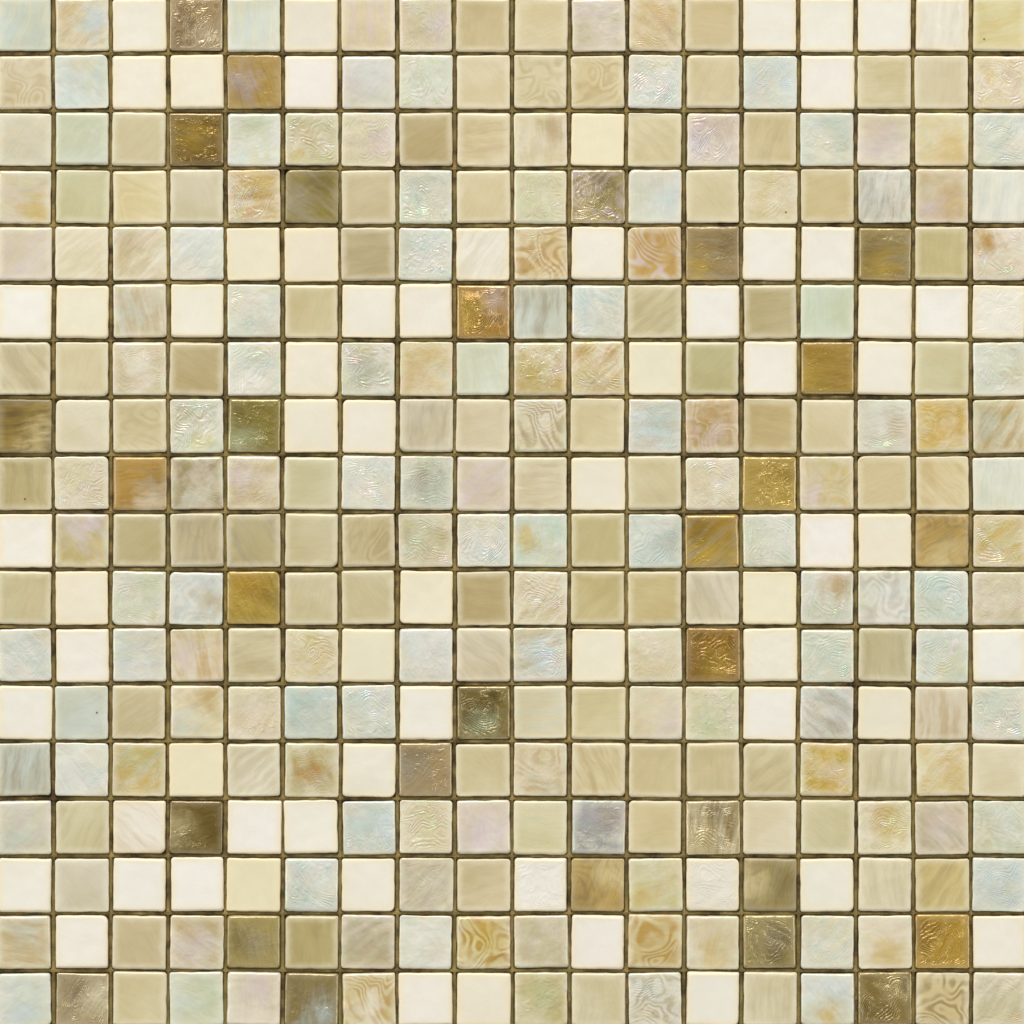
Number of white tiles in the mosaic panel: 67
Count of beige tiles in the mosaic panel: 164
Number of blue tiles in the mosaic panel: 64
